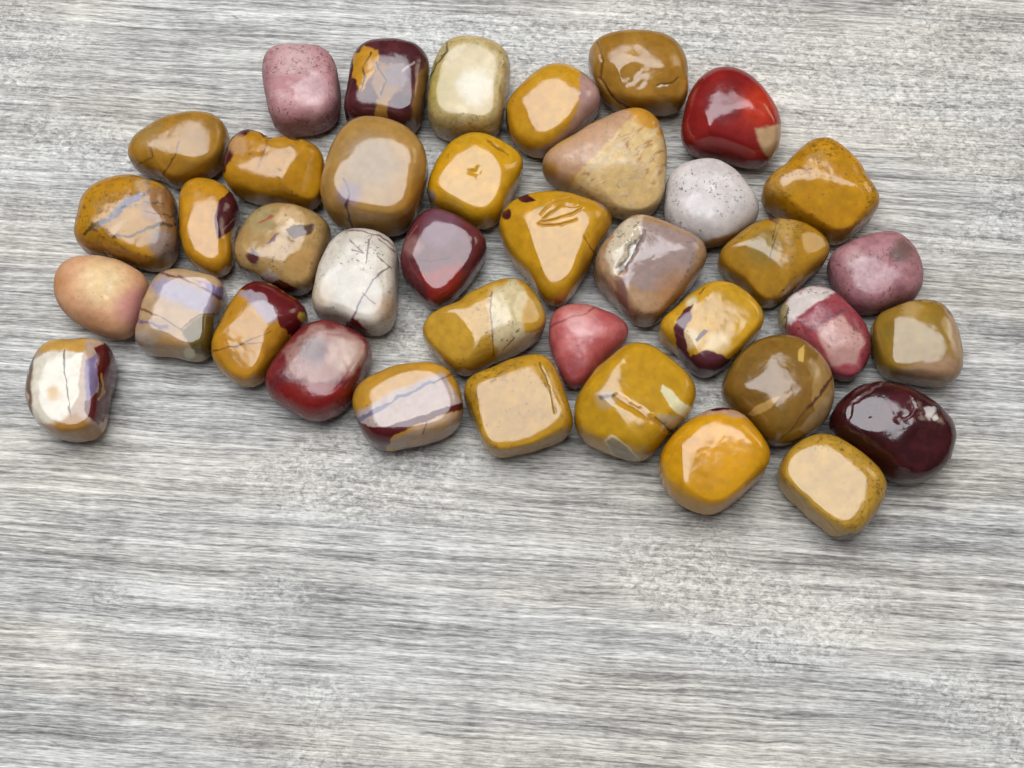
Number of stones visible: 39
